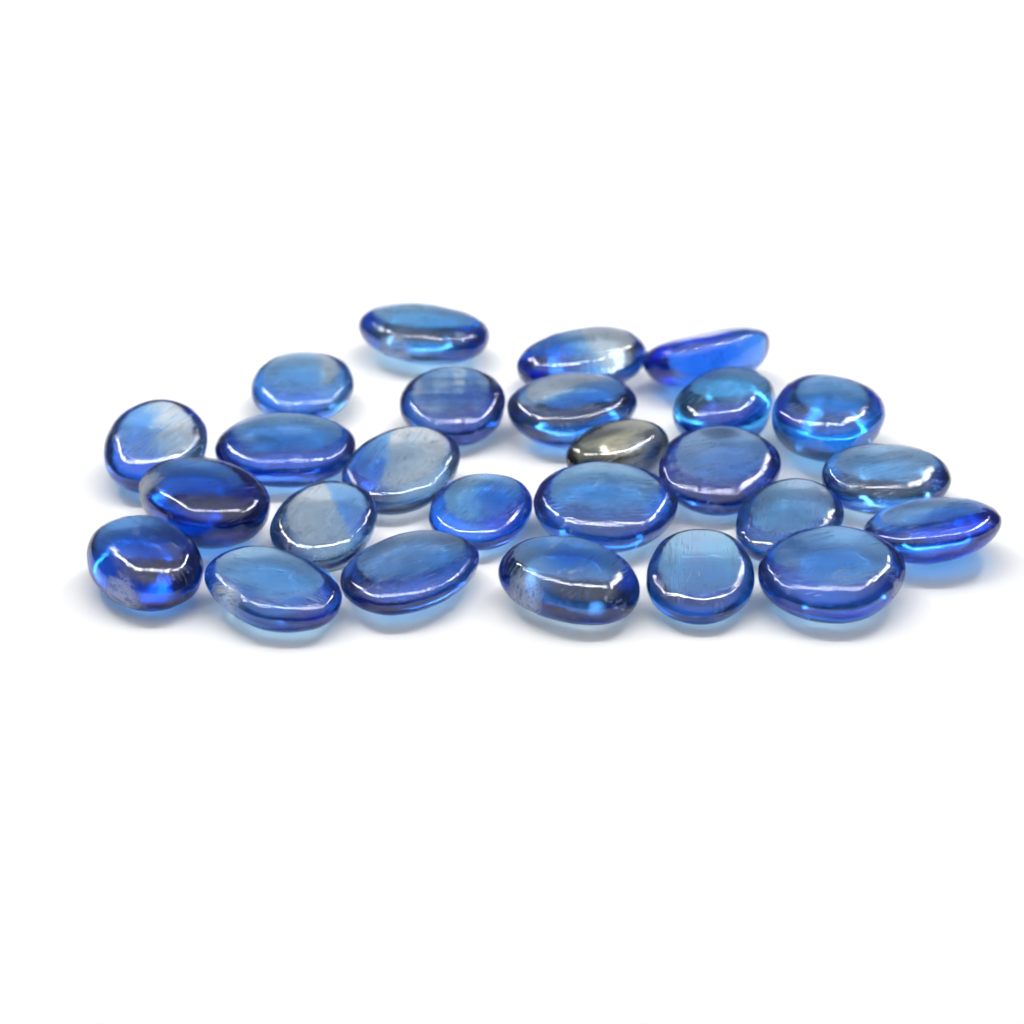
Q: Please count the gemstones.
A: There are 26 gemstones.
